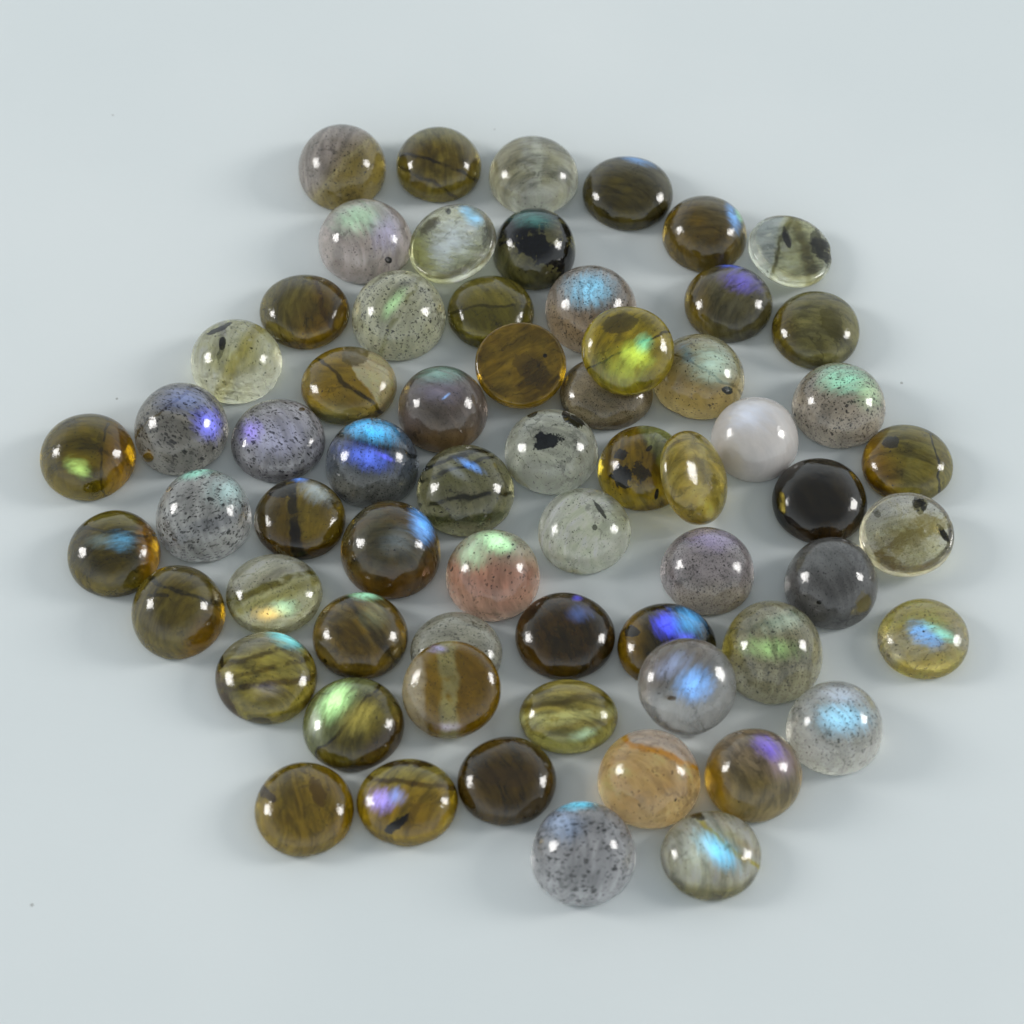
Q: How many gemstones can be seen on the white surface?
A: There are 64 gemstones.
